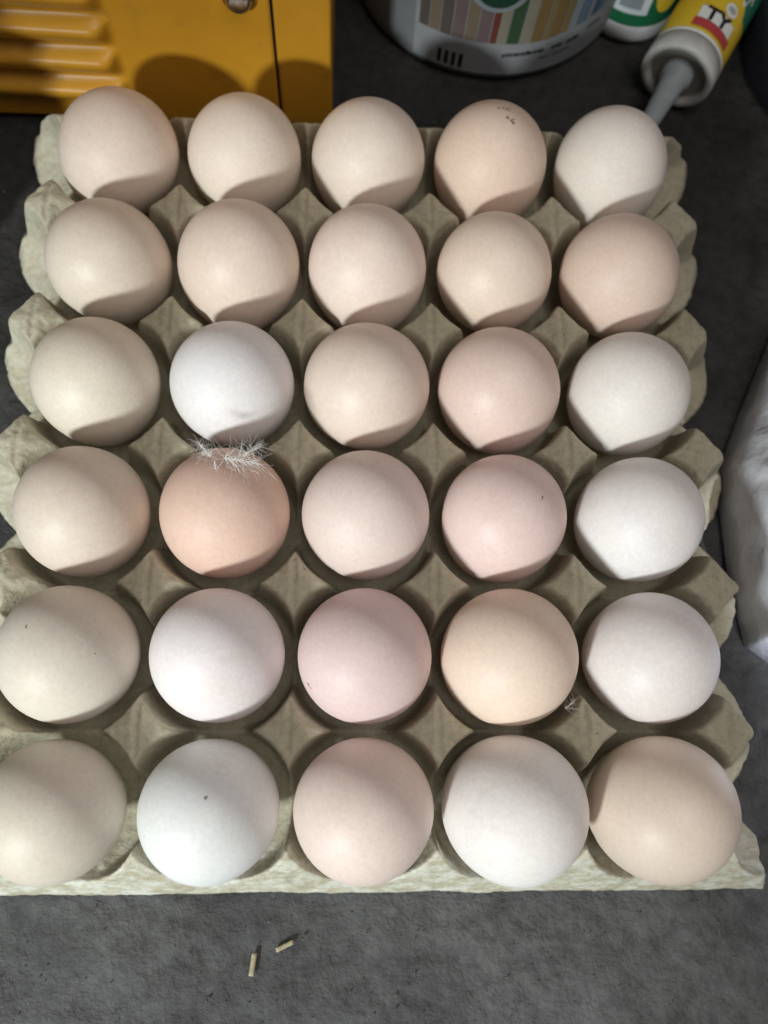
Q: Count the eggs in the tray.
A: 30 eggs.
